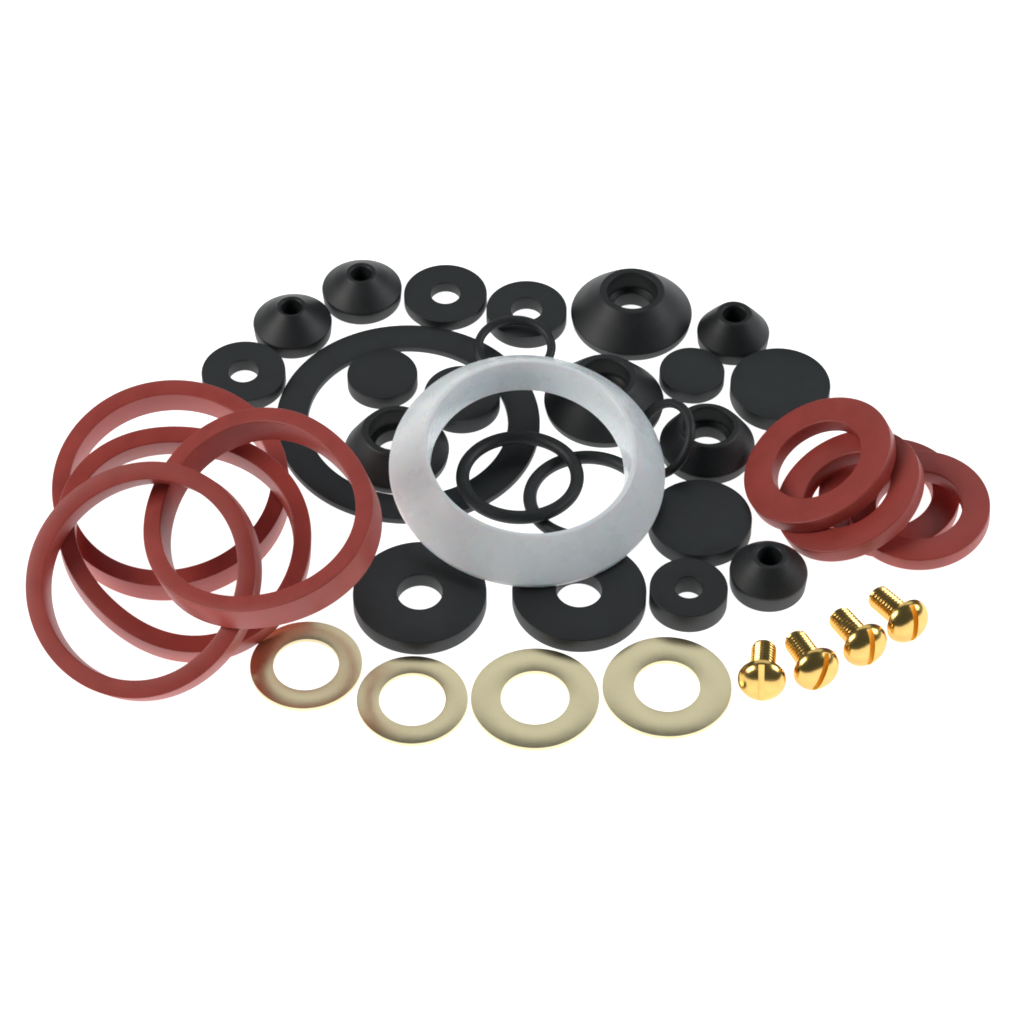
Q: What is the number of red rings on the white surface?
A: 8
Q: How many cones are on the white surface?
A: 8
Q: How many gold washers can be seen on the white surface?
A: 4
